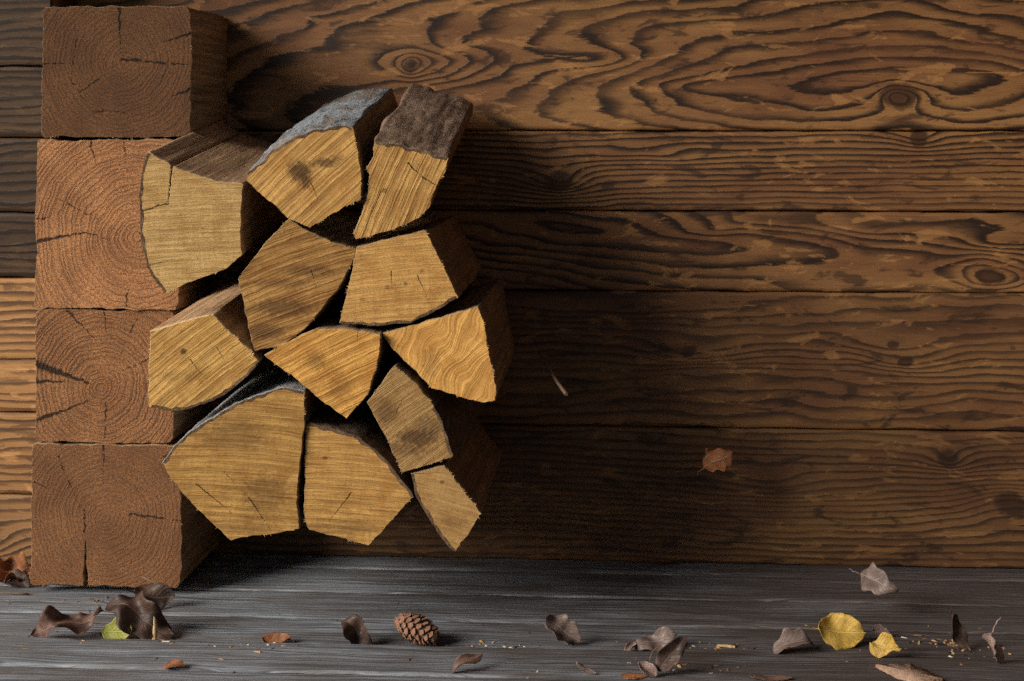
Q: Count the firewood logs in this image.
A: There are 12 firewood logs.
